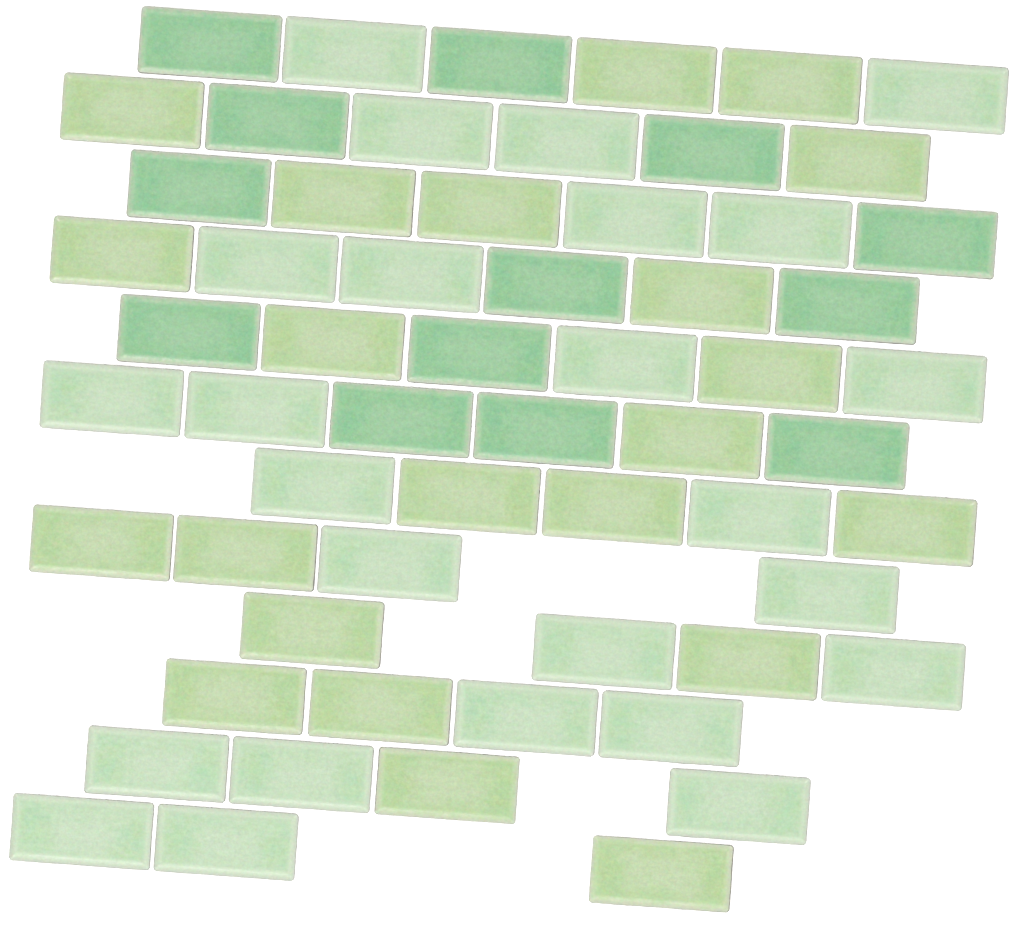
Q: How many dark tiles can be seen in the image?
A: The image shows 13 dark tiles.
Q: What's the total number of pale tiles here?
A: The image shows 25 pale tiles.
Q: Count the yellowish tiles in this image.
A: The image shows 22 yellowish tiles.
